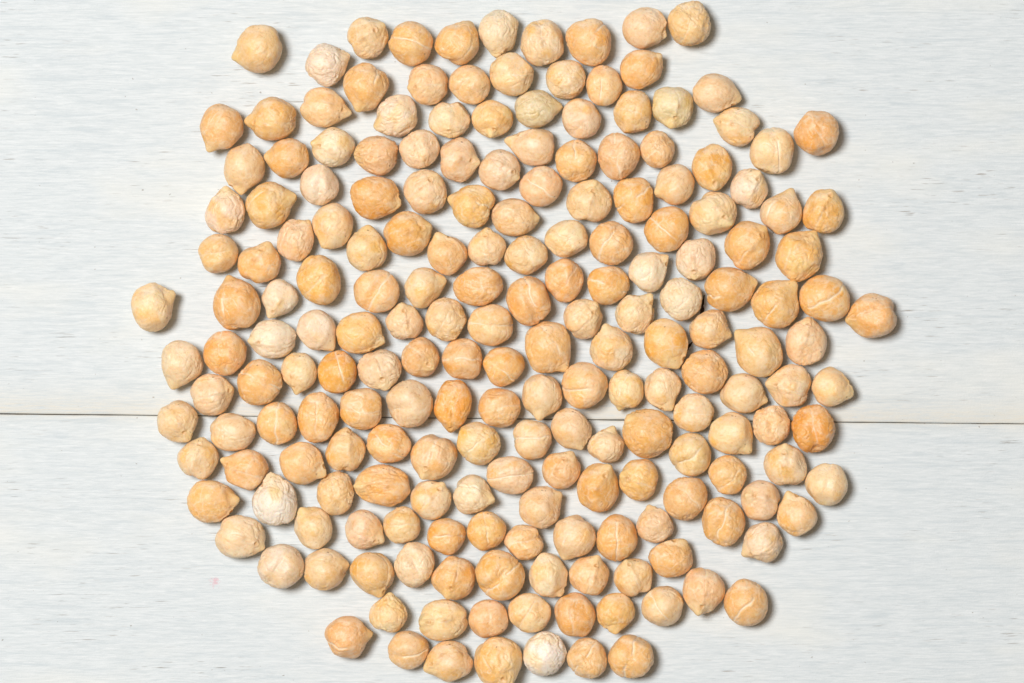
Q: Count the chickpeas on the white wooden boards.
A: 200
